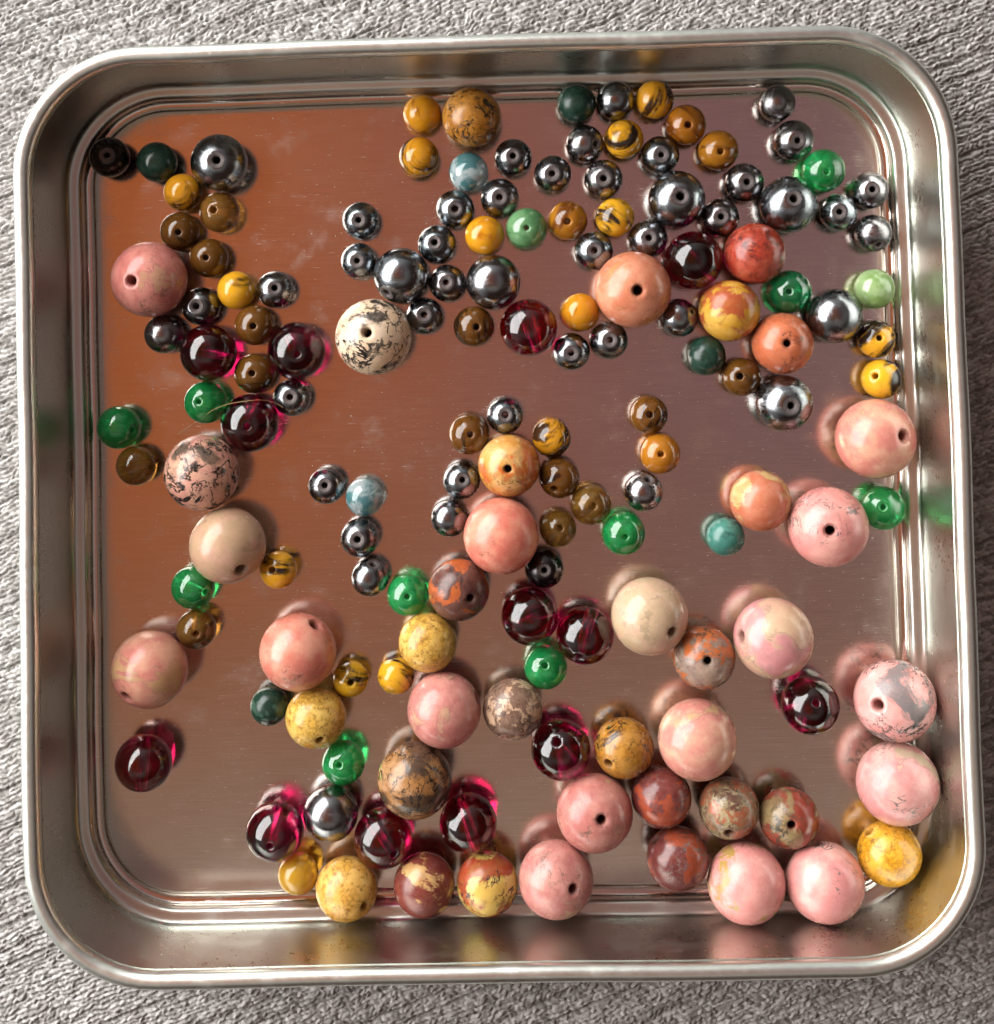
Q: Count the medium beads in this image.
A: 41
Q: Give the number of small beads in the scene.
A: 91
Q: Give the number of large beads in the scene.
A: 21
